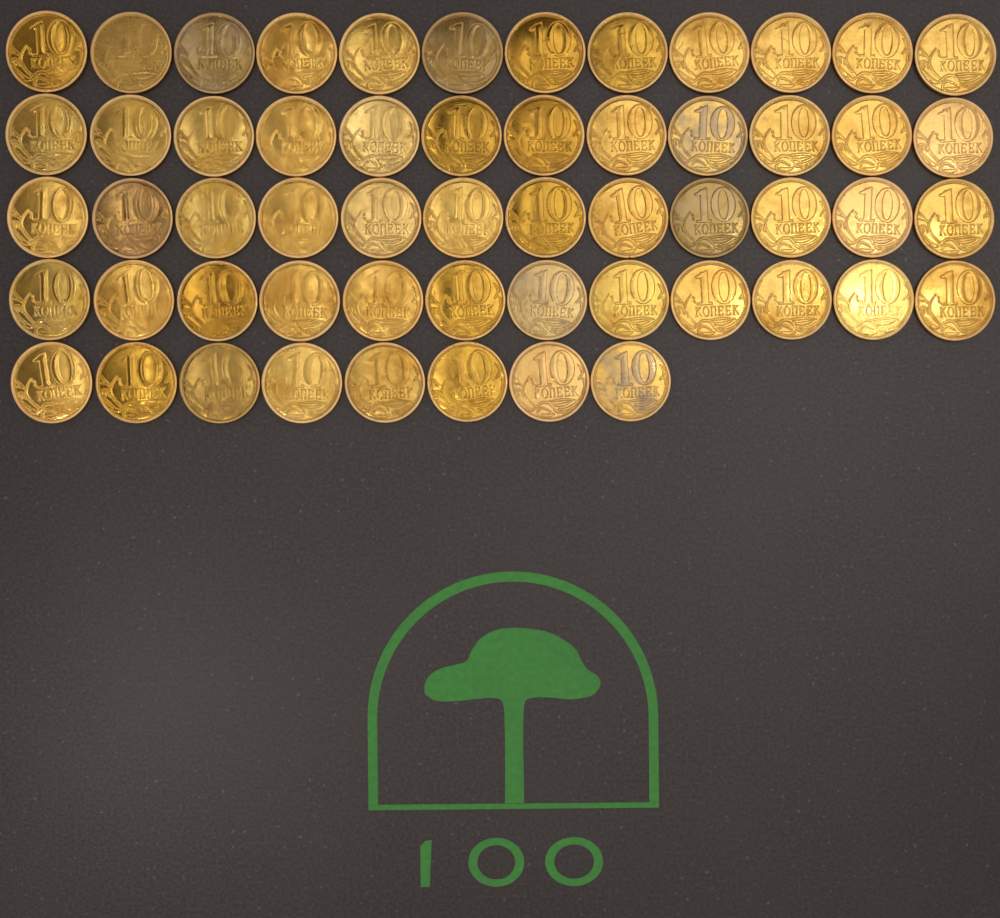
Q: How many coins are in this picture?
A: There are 56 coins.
